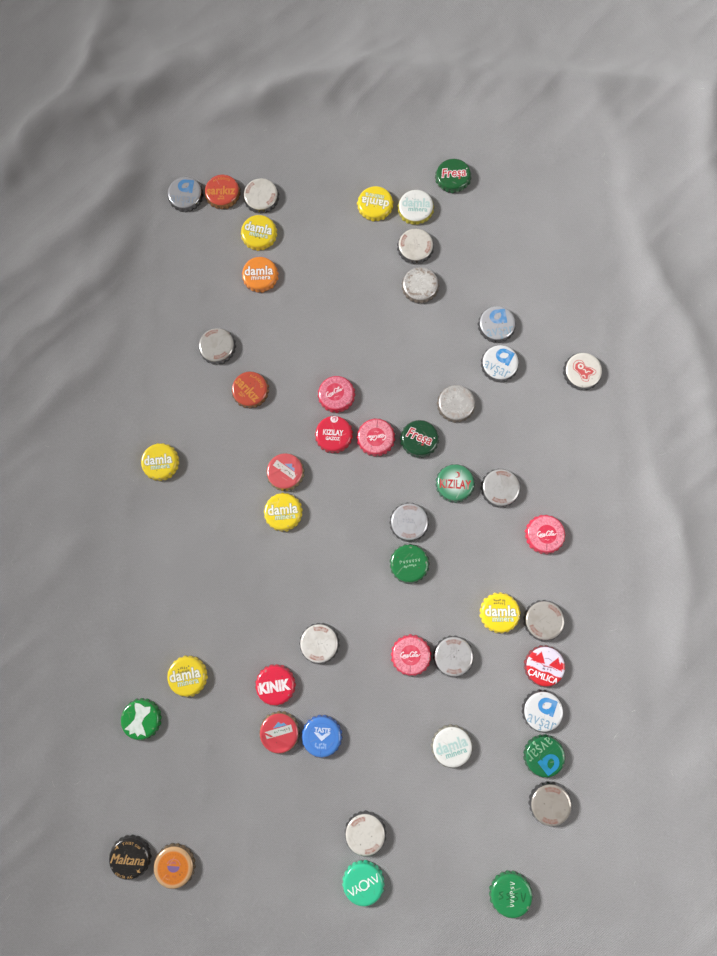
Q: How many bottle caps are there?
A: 48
